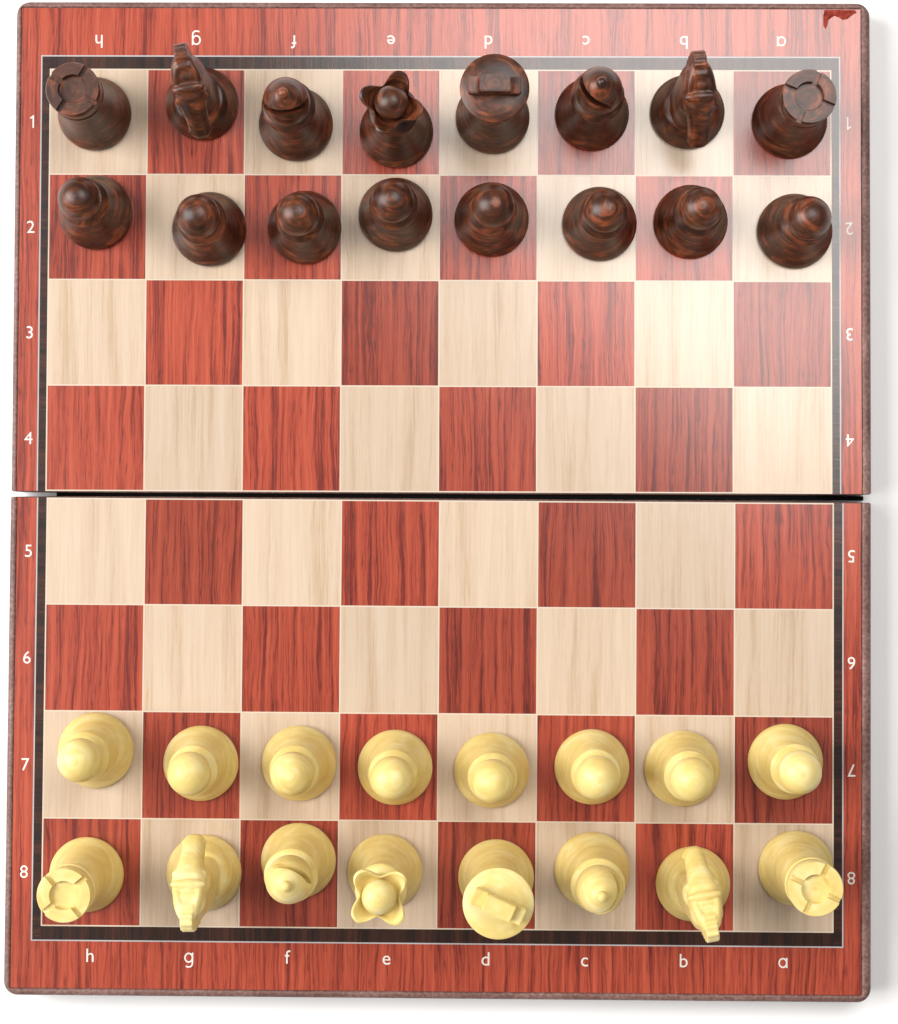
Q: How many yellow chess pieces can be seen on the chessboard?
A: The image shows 16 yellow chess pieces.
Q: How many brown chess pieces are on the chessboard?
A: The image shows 16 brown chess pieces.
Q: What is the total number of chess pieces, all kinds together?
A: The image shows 32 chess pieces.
